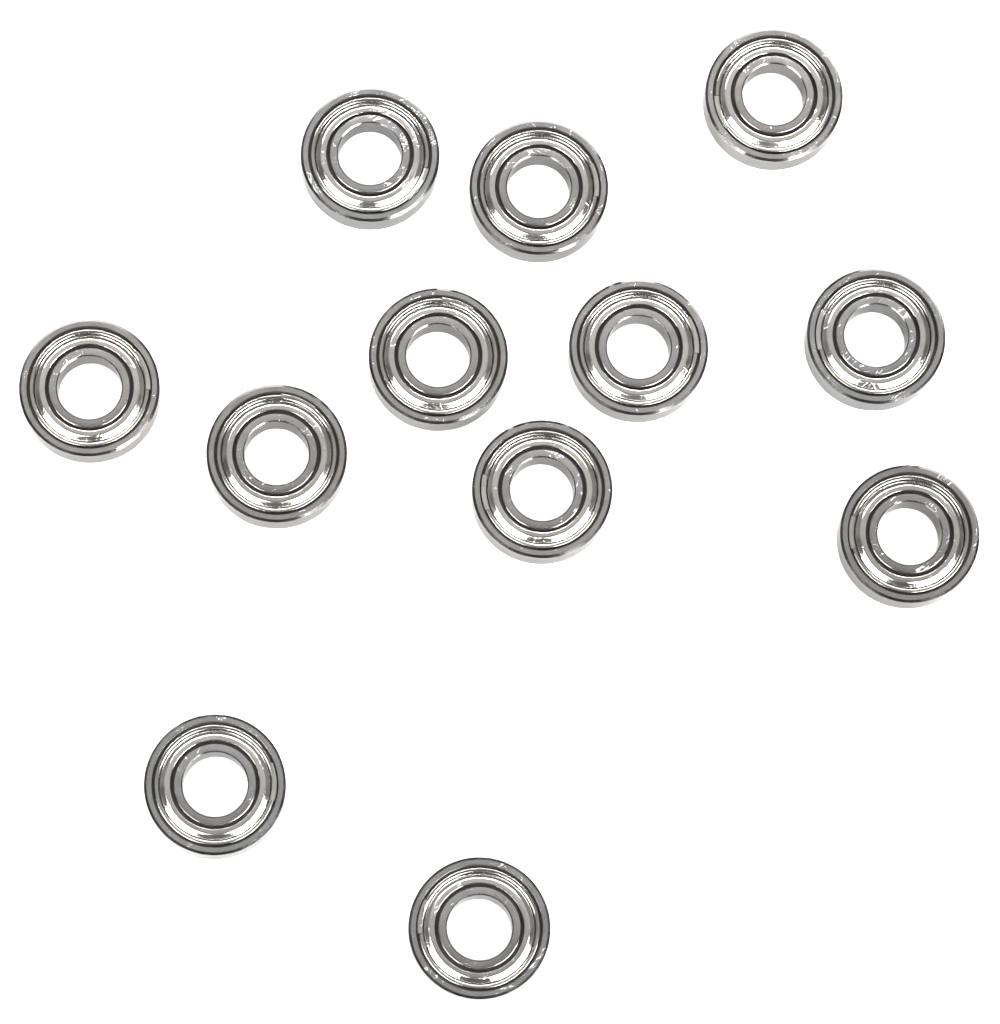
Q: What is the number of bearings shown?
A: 12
